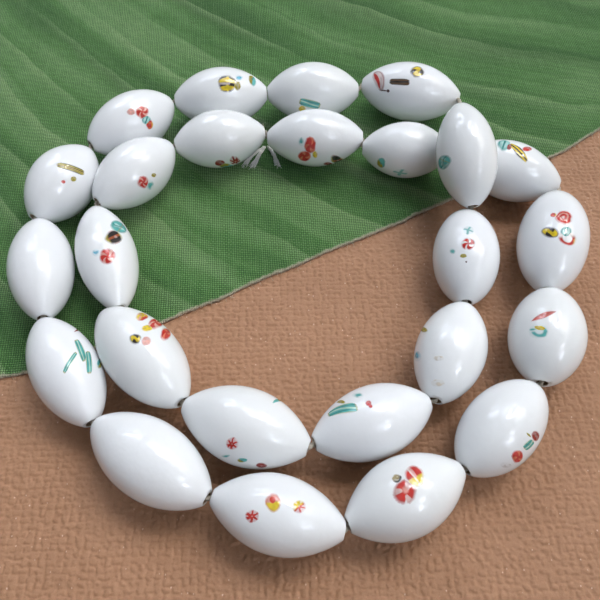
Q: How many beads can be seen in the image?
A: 25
